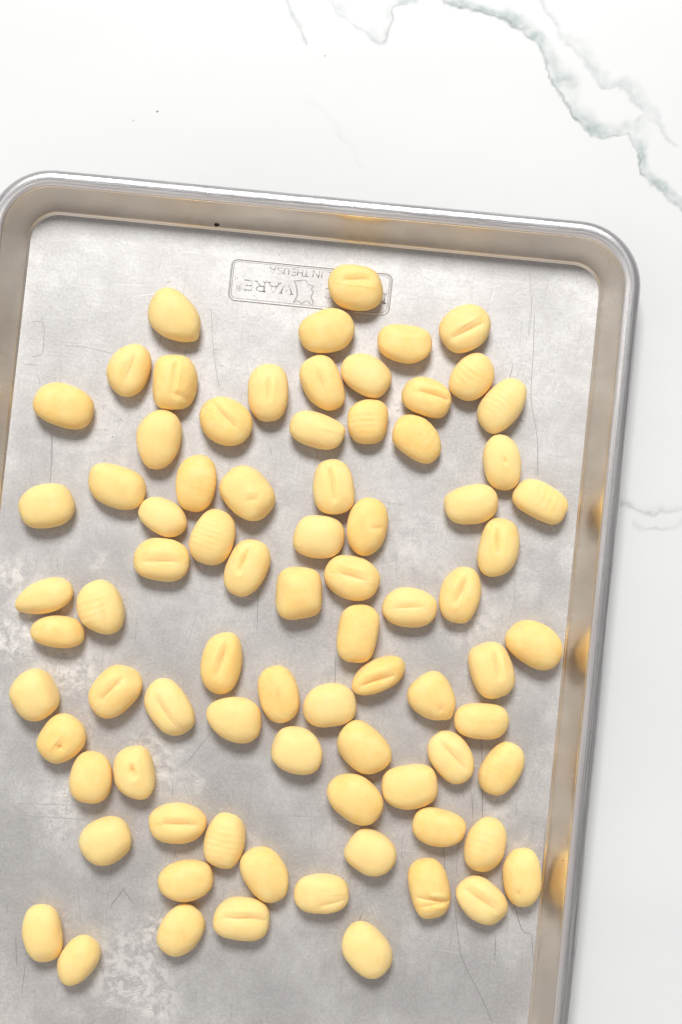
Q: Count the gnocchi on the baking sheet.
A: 80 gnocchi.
